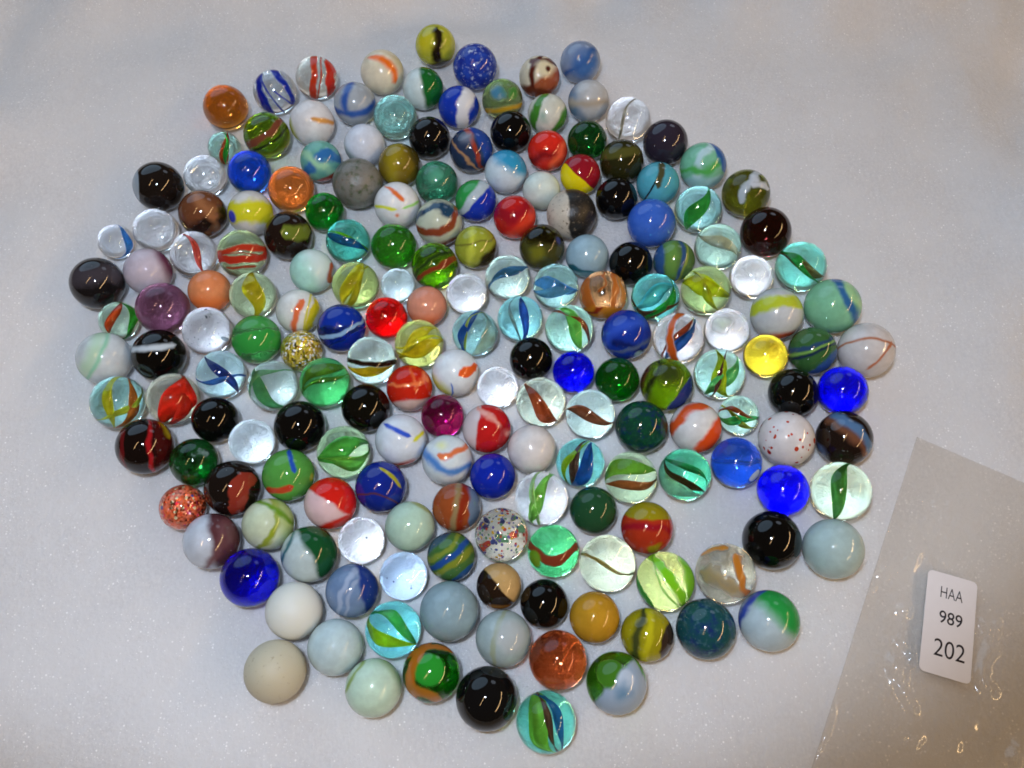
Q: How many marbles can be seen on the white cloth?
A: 190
